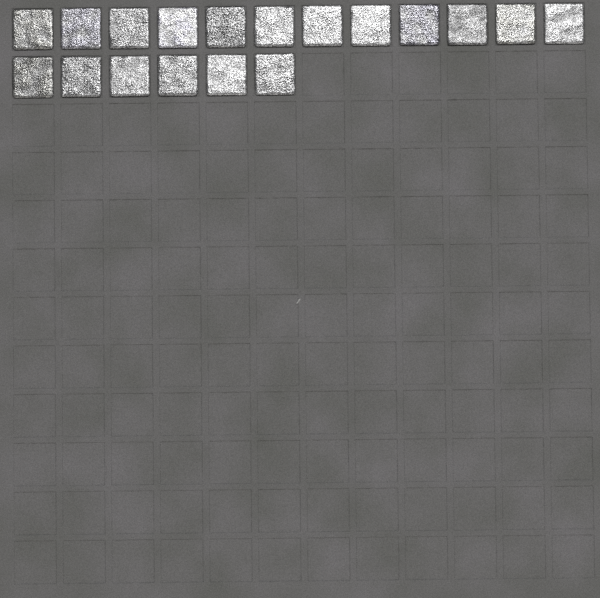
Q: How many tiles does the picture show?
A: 18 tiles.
